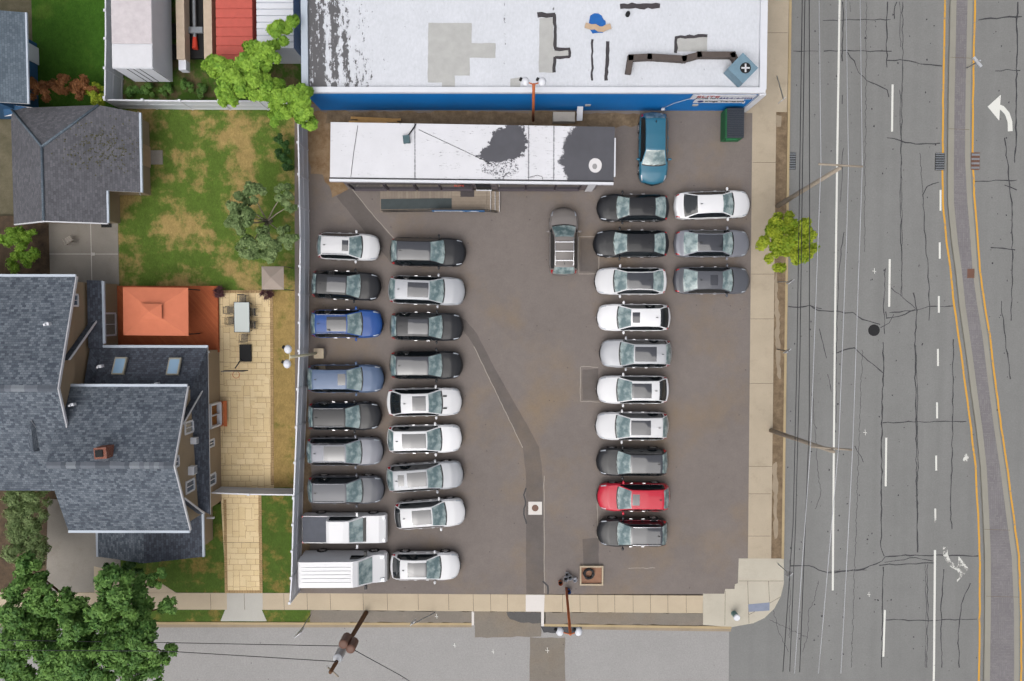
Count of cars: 31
